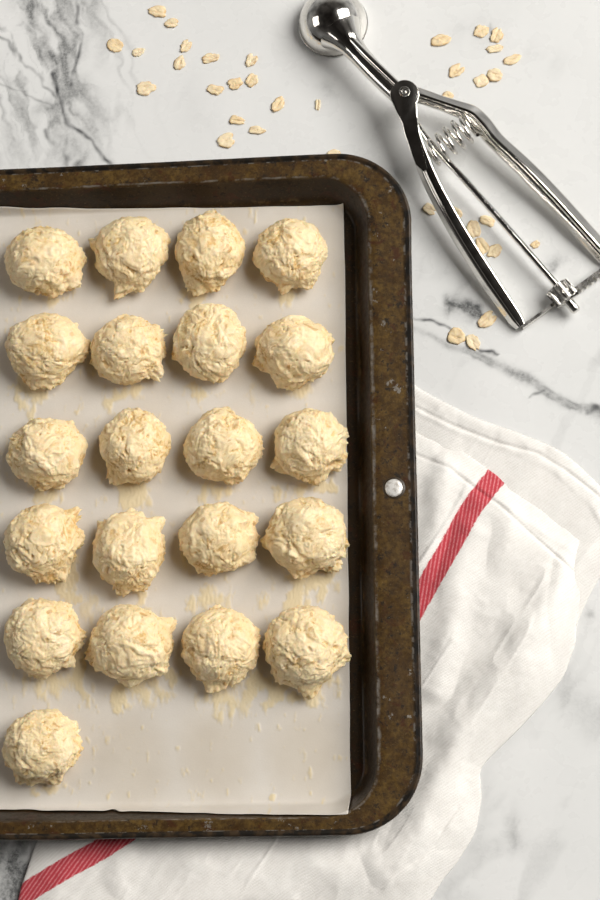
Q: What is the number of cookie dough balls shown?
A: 21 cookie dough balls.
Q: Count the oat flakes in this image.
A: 37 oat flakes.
